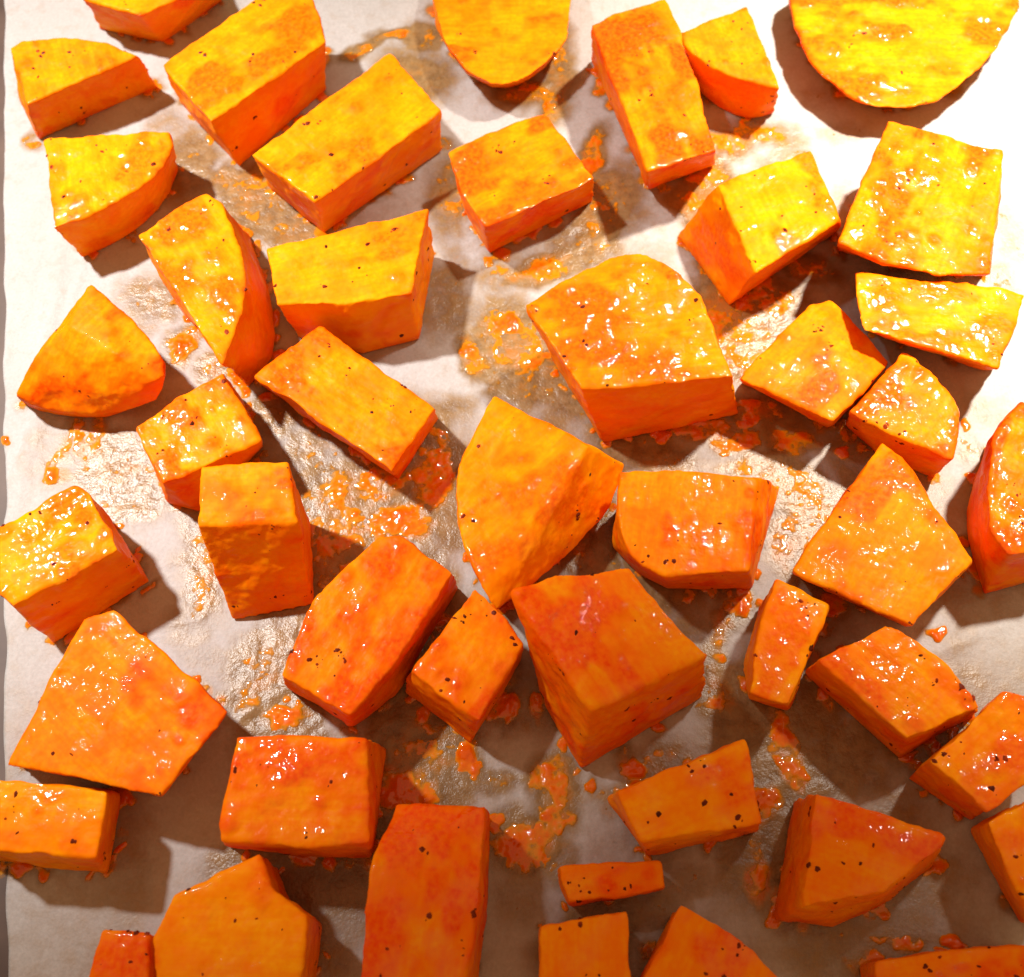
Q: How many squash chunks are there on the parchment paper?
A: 46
